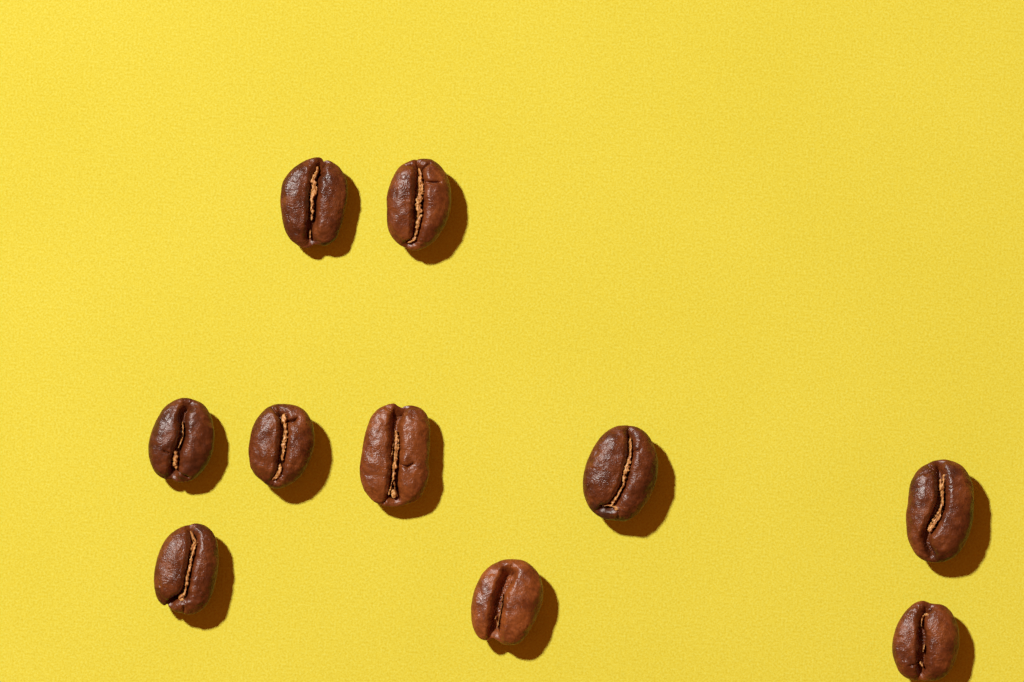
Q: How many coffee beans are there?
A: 10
